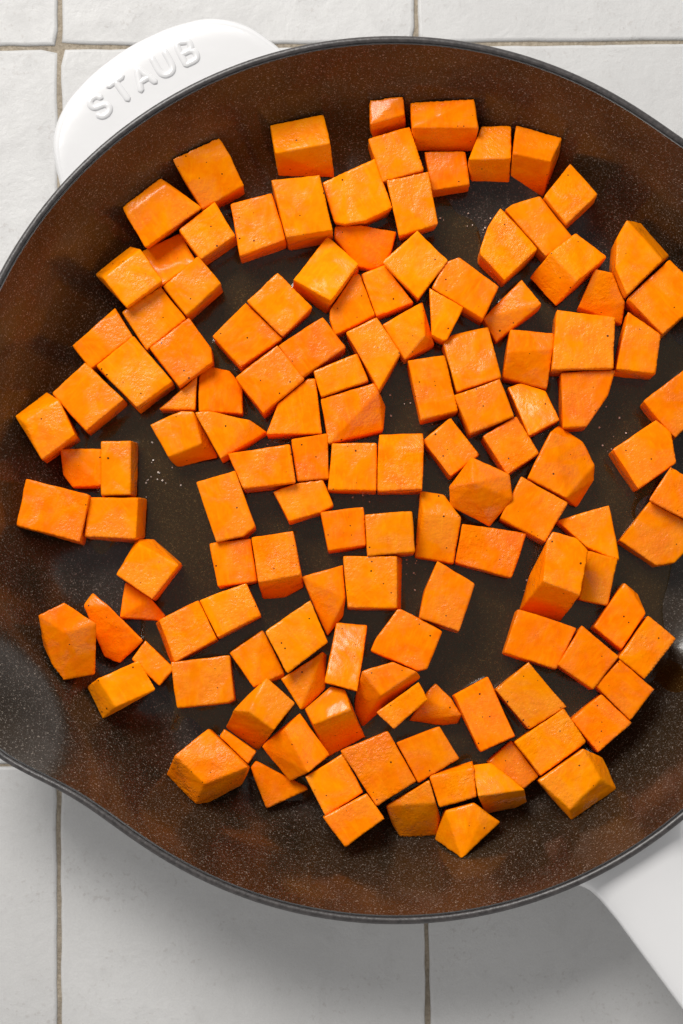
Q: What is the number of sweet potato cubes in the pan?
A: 132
